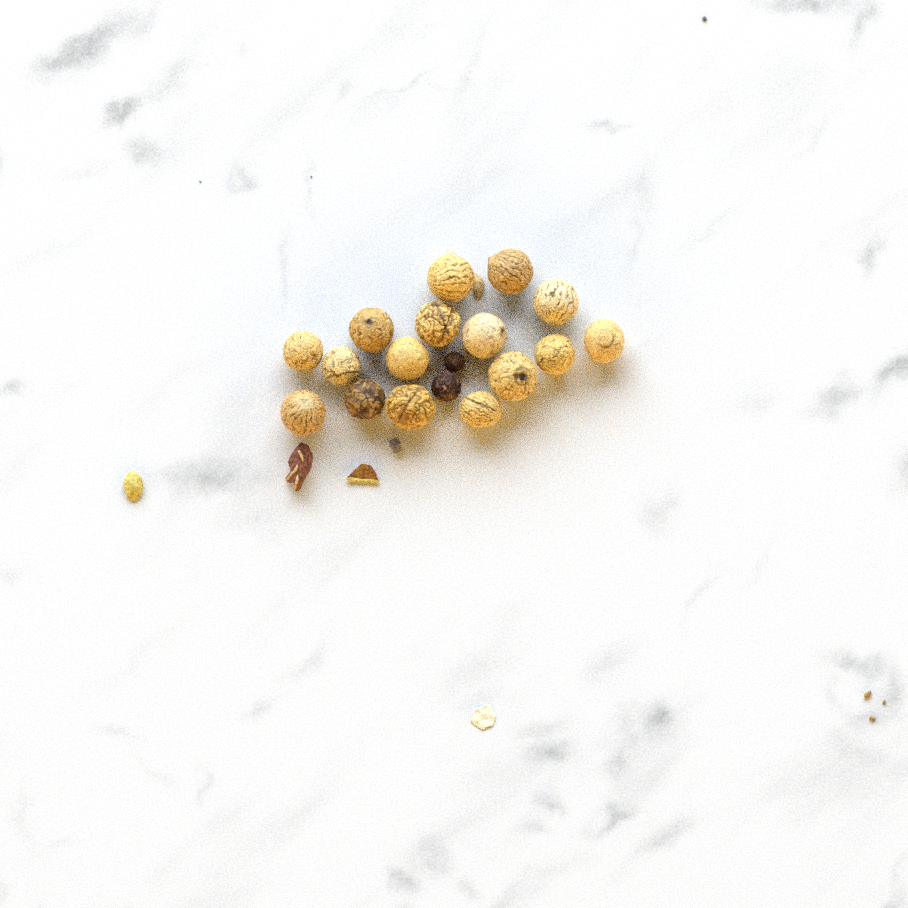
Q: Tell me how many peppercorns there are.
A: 18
